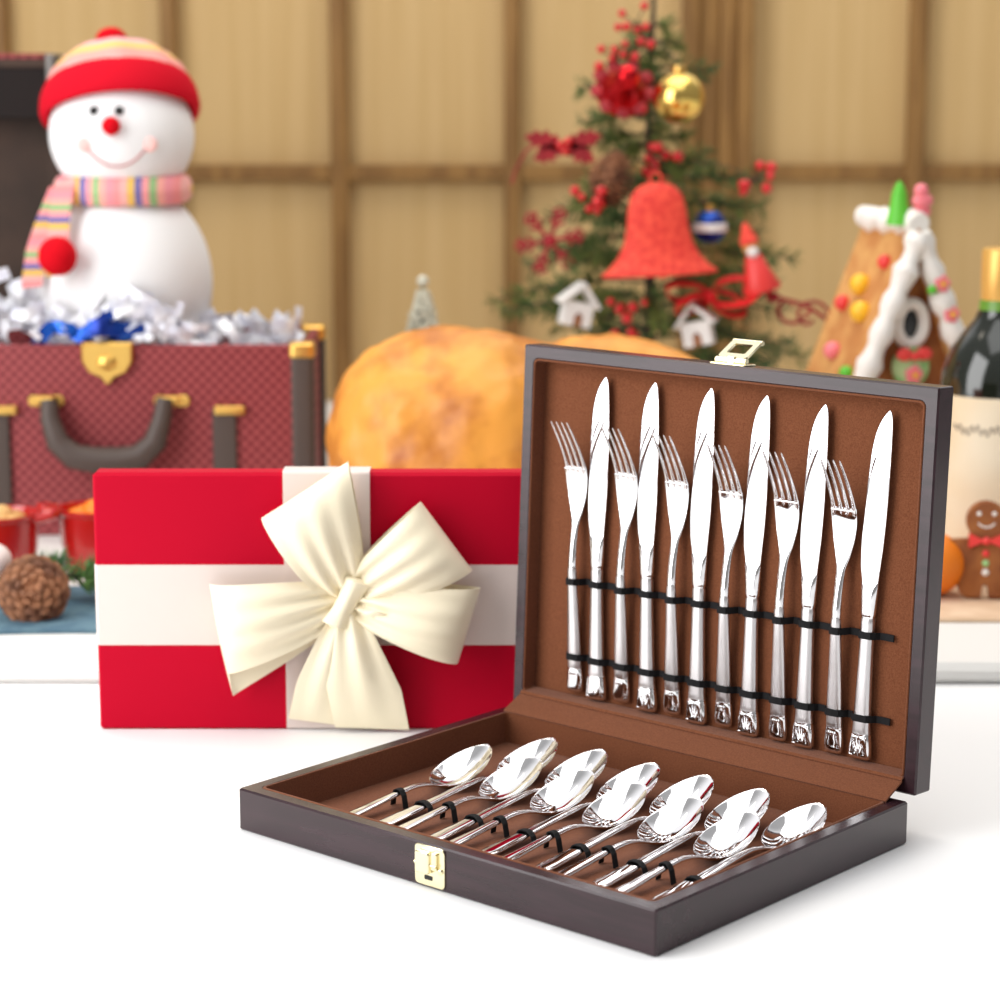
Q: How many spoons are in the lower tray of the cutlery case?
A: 12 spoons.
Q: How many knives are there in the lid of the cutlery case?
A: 6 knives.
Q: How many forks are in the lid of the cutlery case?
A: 6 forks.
